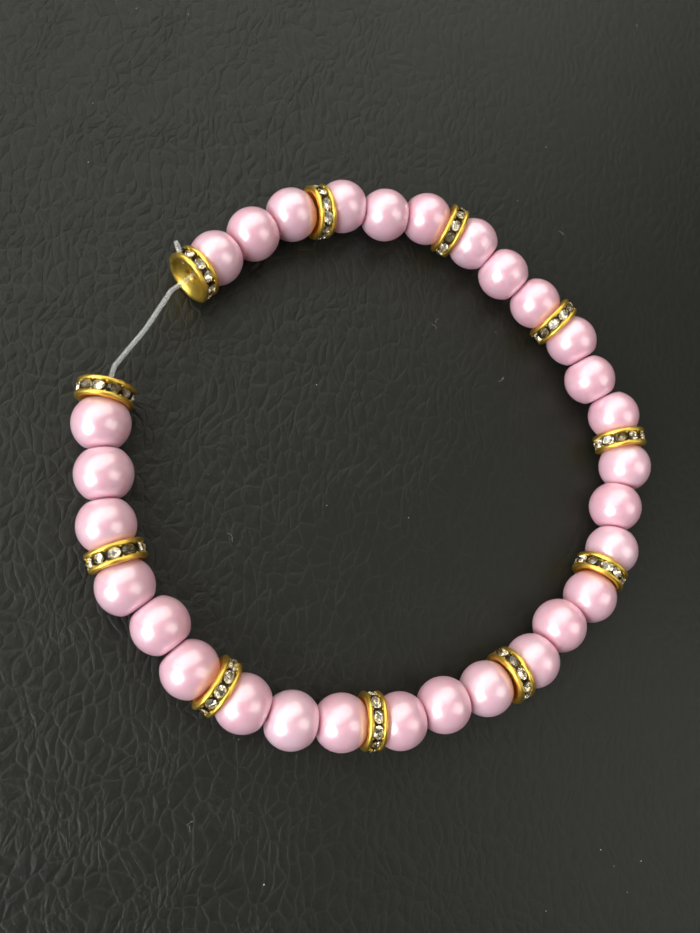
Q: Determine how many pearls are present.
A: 30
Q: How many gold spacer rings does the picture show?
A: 11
